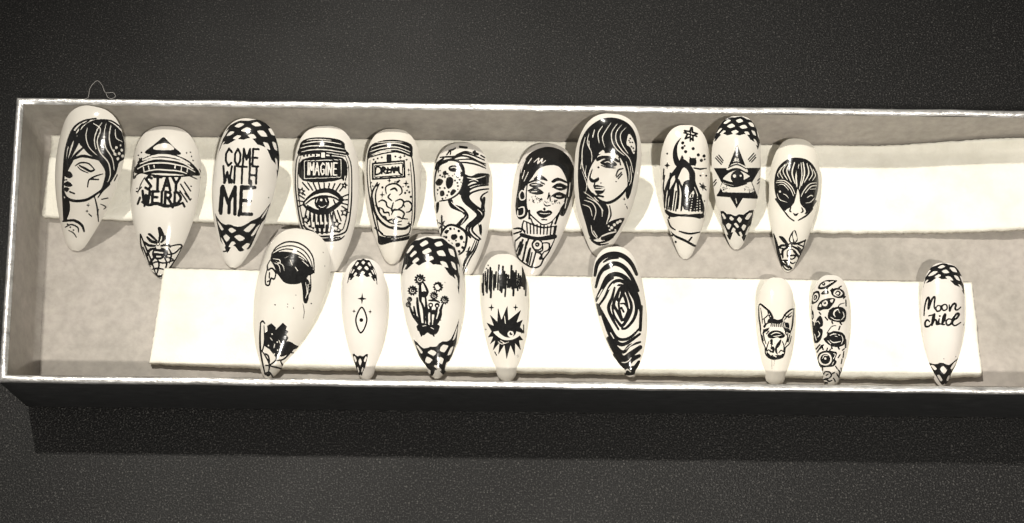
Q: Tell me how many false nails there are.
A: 19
